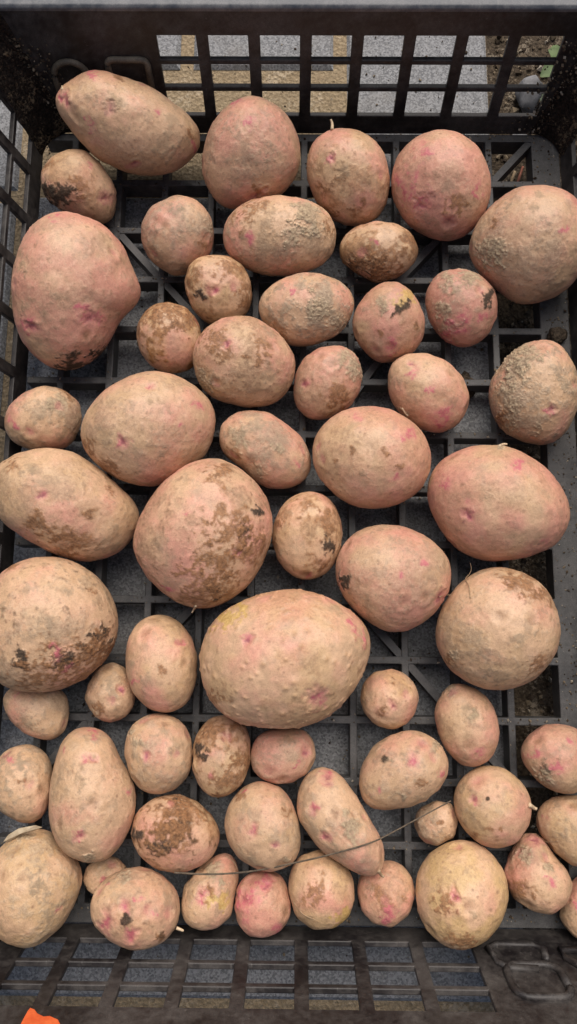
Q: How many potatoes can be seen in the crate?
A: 59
